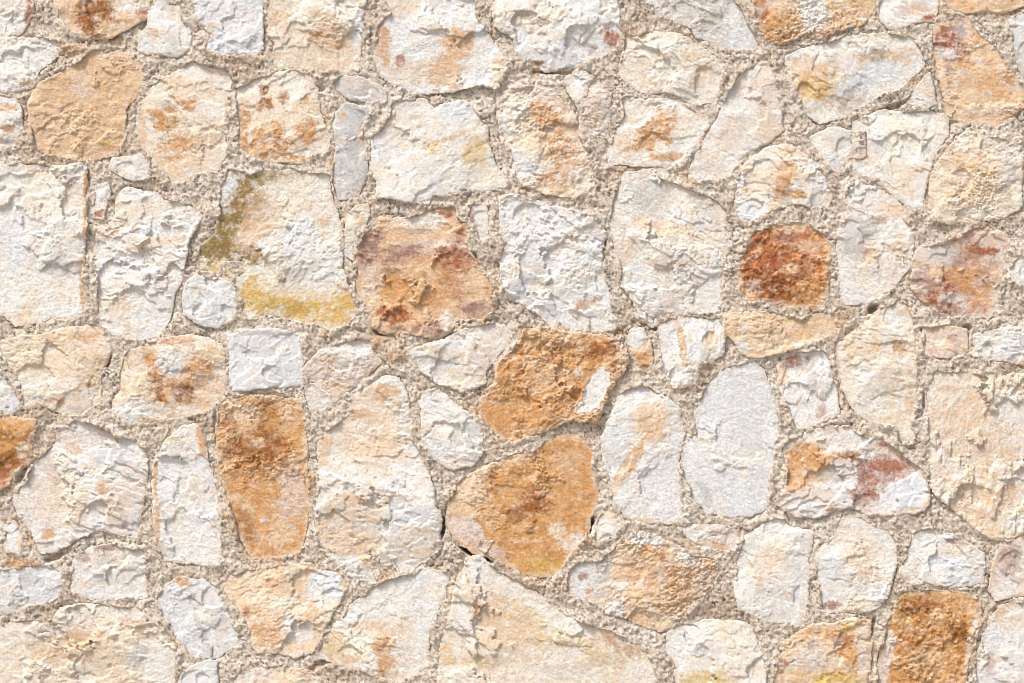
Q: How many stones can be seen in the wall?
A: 93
